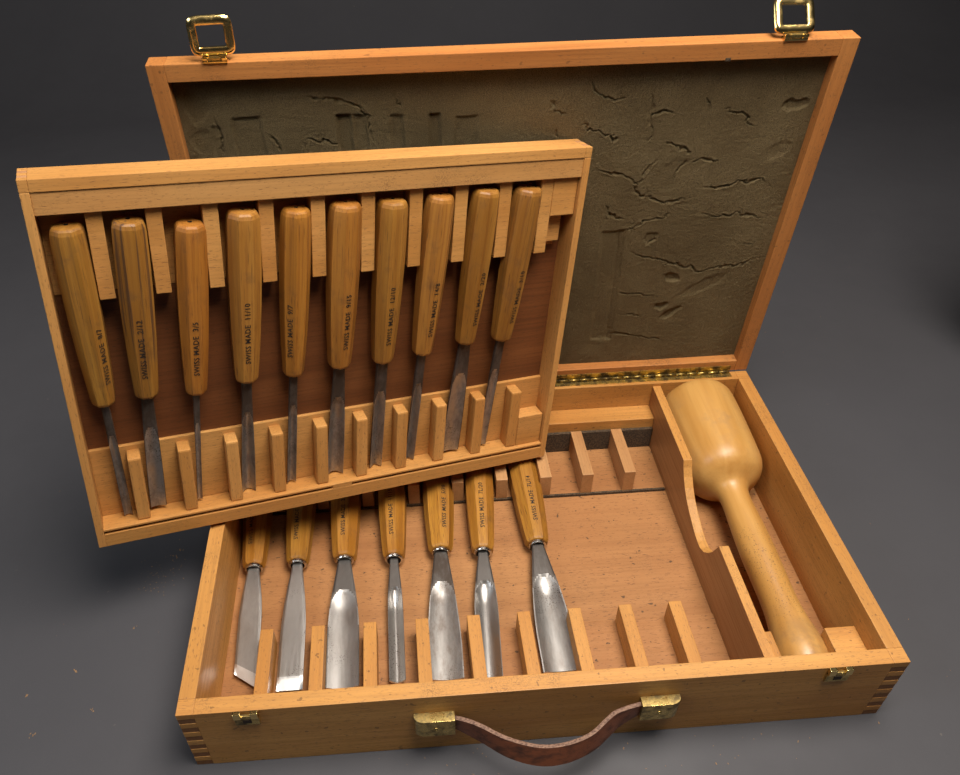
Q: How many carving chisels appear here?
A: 17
